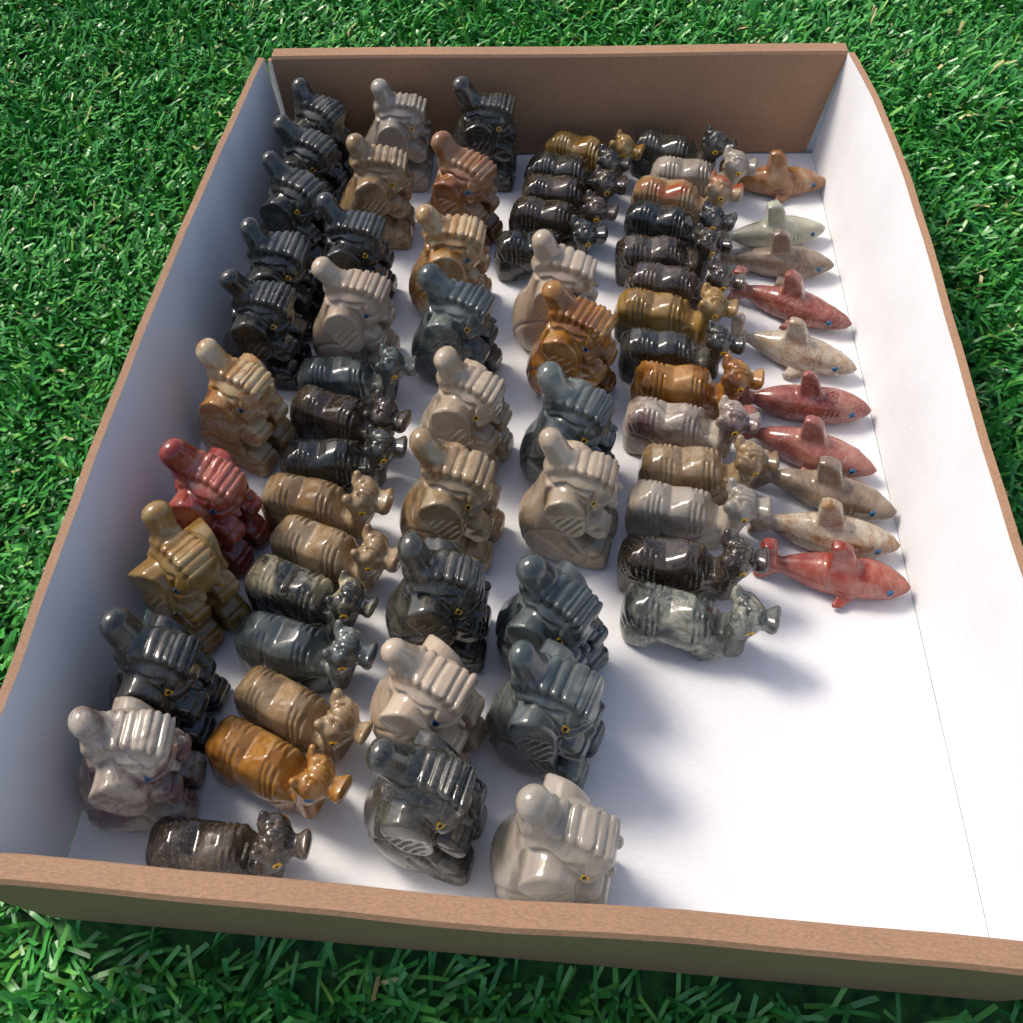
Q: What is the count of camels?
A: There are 29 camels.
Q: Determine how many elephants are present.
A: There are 30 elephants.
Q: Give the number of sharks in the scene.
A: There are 10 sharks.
